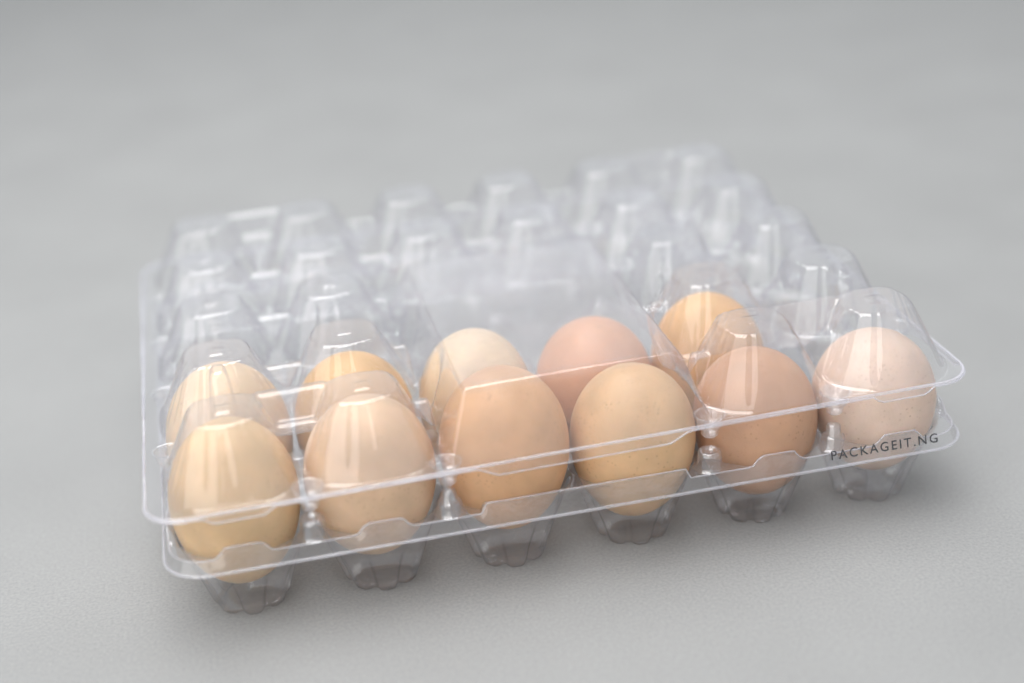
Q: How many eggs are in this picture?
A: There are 11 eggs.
